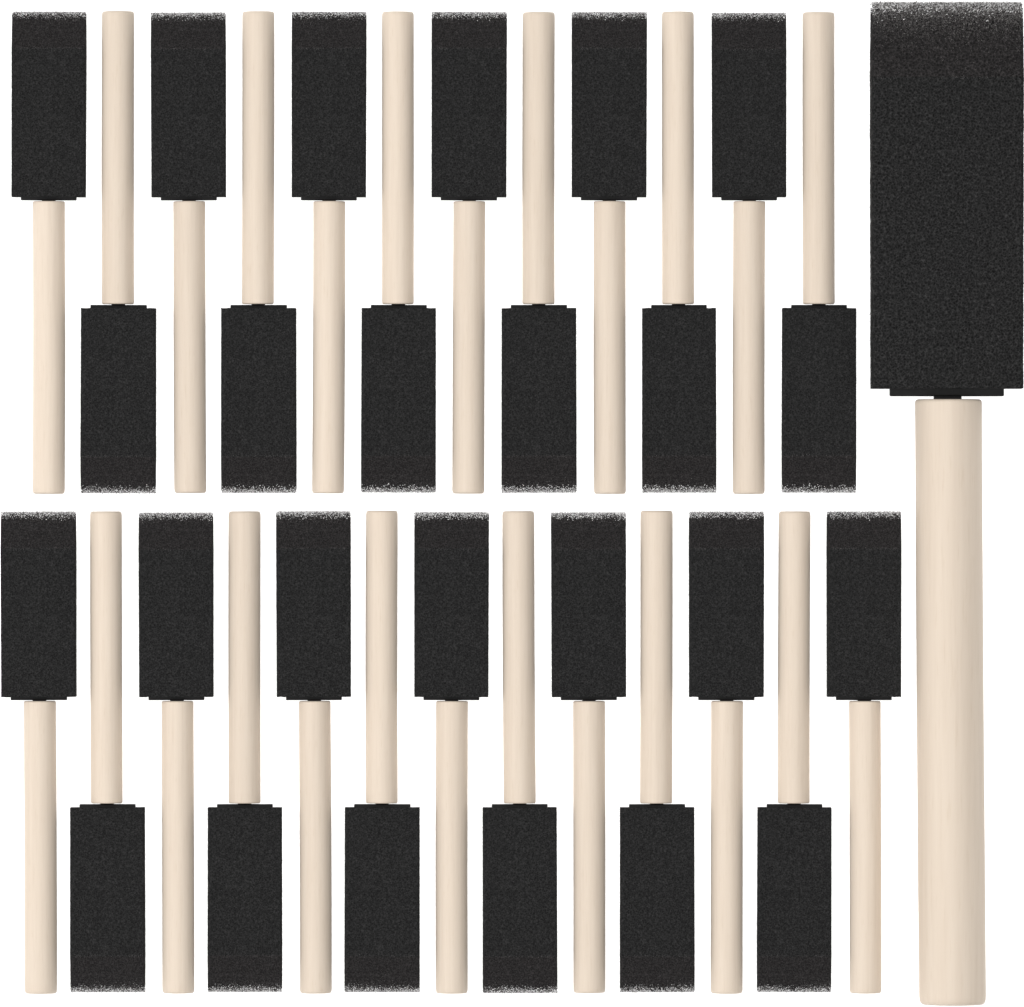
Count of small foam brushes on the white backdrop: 25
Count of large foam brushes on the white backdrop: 1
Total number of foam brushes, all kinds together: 26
